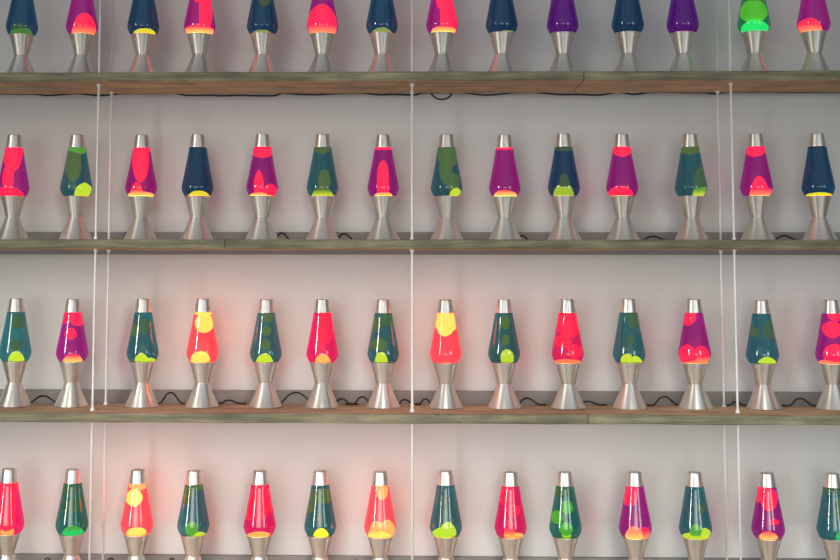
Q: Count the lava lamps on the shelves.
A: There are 56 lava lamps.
